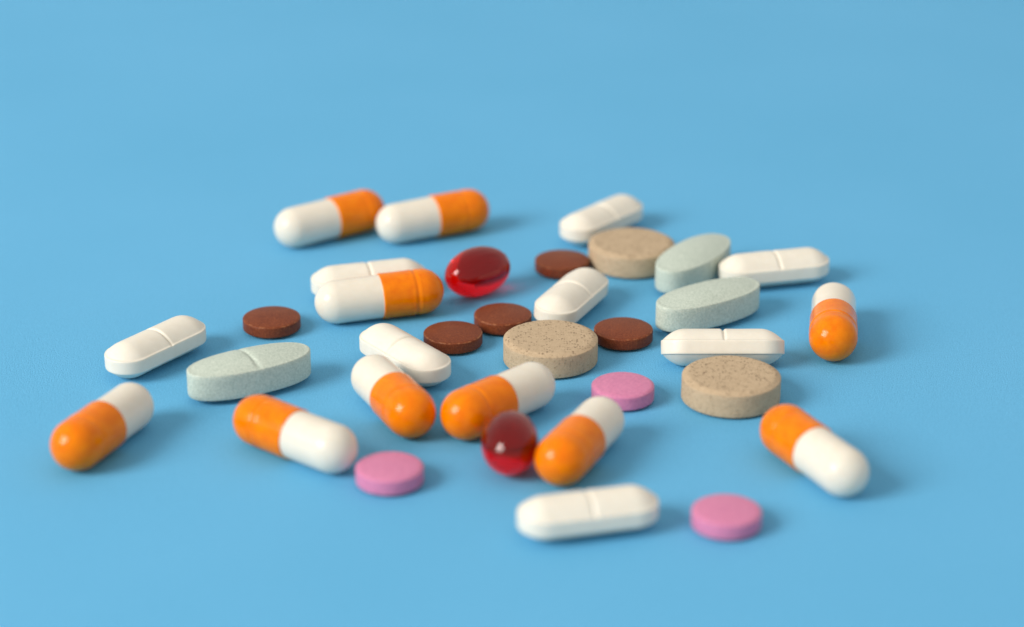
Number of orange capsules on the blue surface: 10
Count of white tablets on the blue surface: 8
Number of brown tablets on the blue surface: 5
